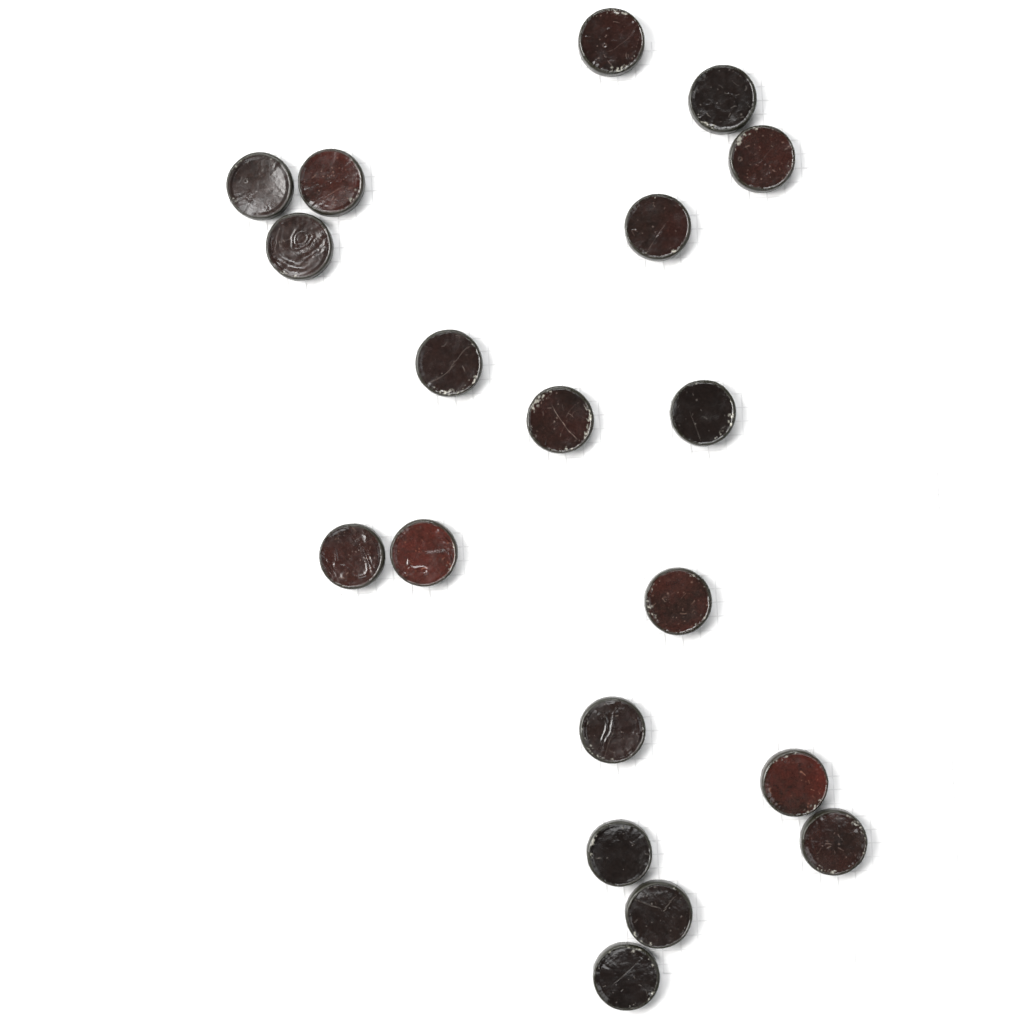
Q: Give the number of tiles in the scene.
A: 19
